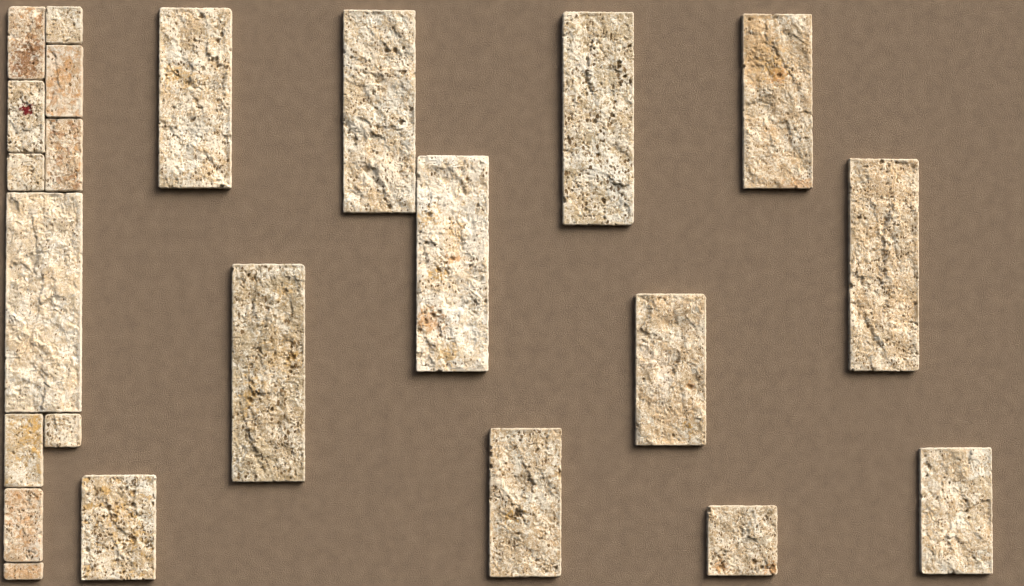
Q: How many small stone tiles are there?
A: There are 10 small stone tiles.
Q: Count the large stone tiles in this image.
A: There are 13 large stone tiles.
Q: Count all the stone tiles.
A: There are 23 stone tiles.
